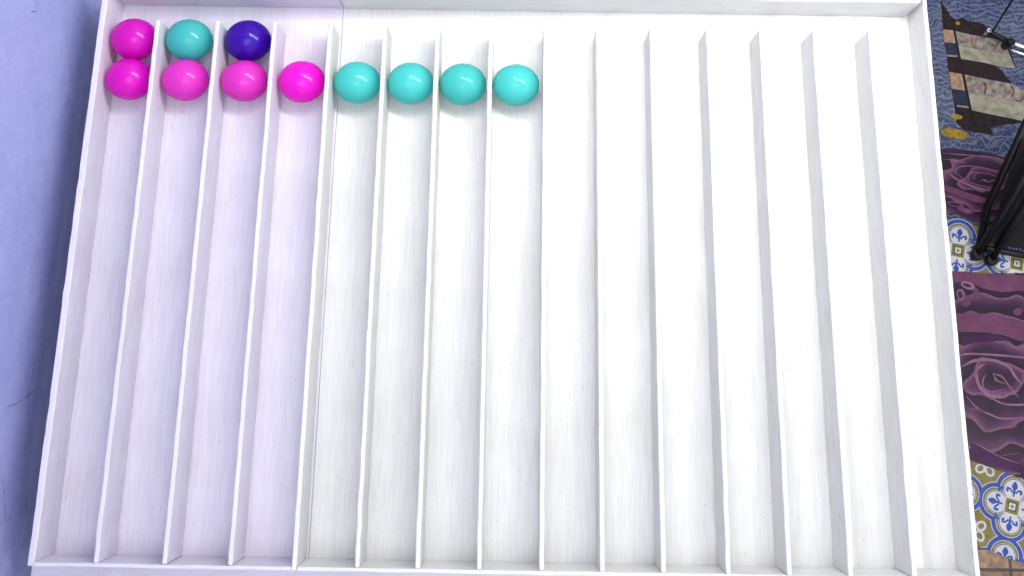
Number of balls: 11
